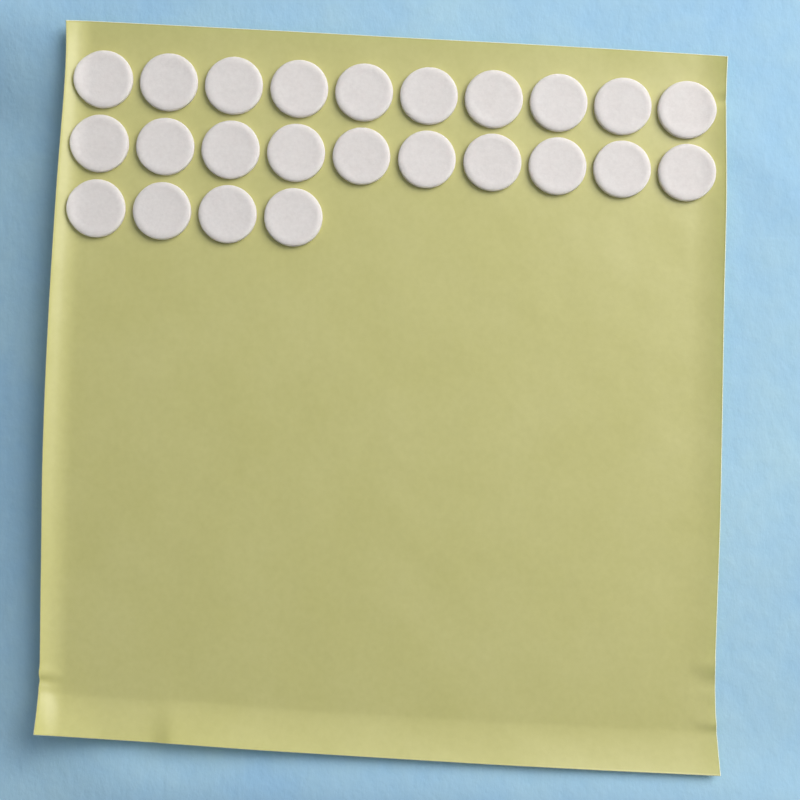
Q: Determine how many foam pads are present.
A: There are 24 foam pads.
